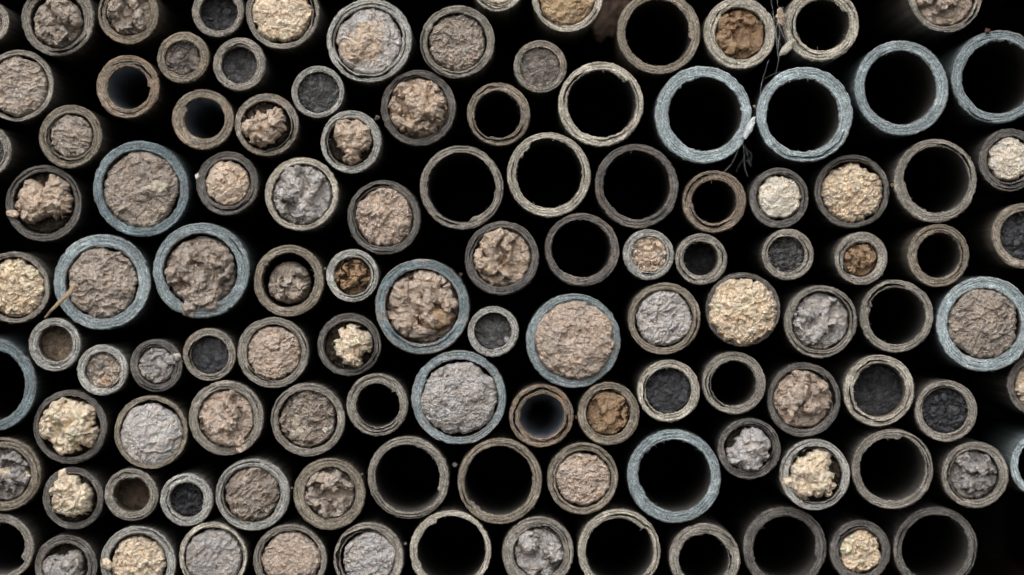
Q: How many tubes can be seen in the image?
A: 114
